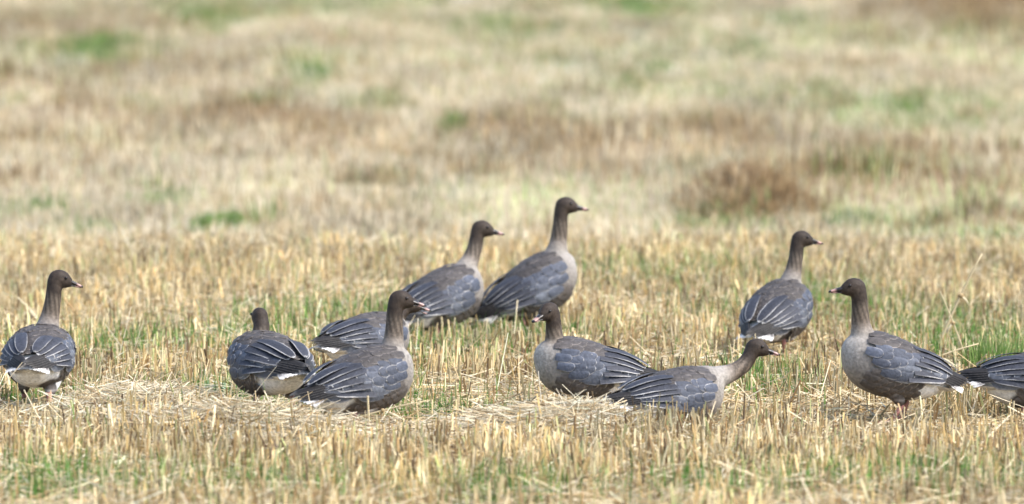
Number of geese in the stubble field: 11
